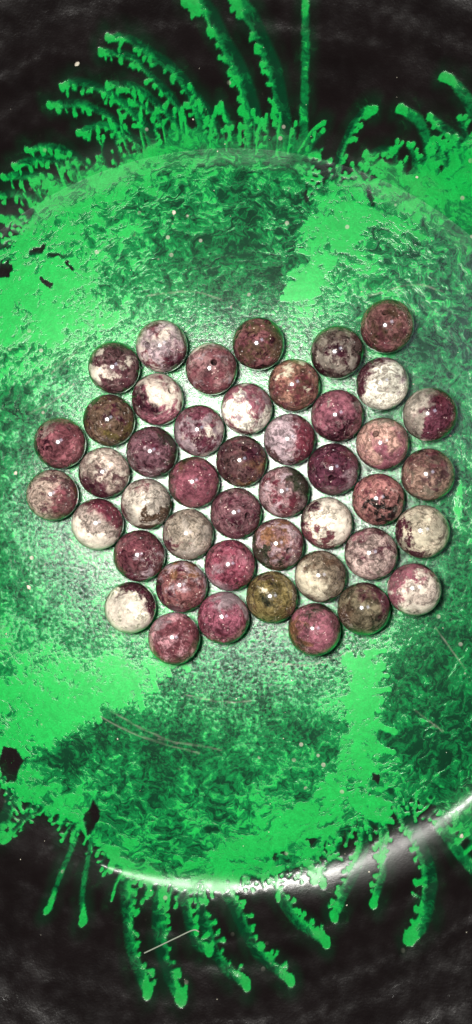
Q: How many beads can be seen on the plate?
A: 45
